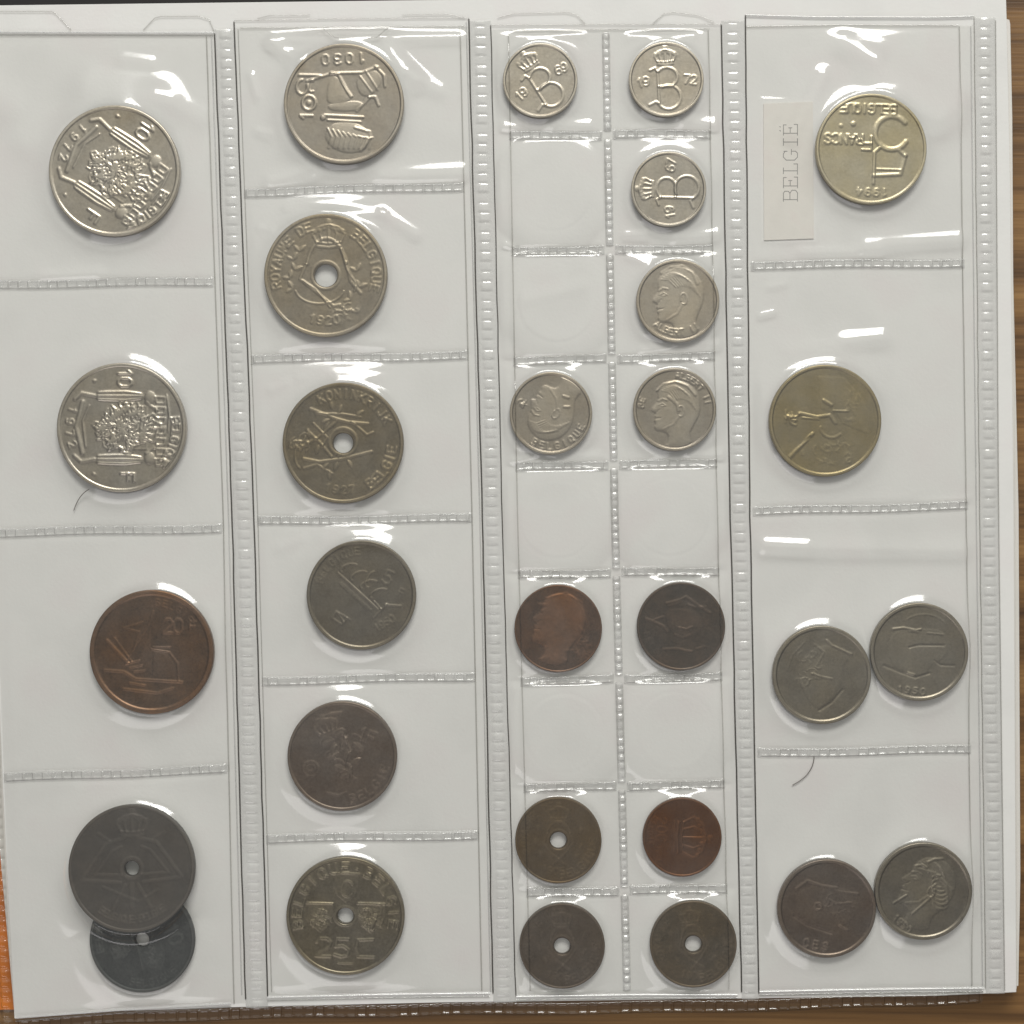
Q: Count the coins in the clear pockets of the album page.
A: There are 29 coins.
